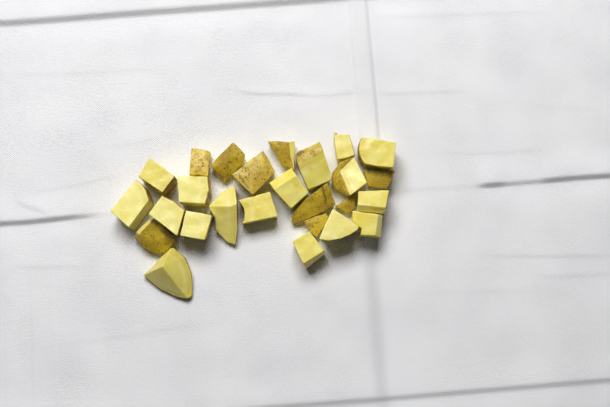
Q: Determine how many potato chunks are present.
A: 26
